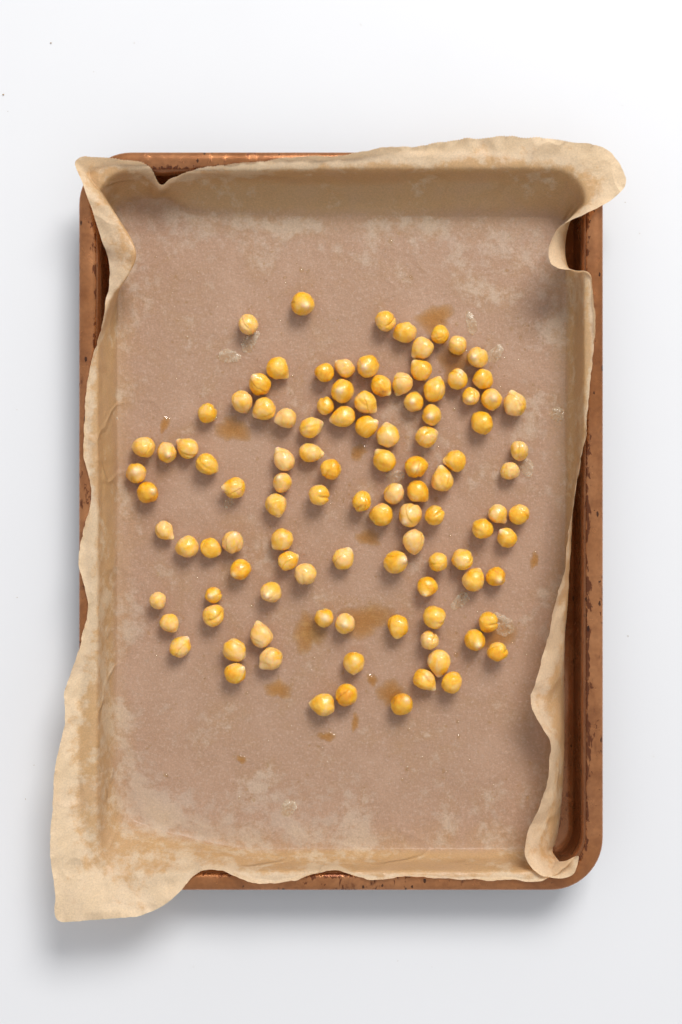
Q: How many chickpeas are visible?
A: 107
